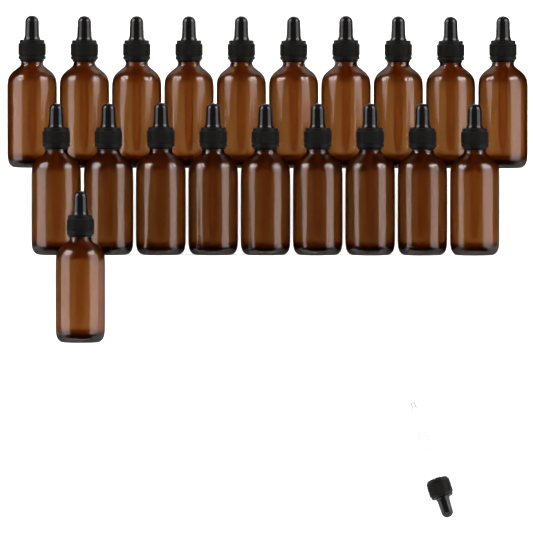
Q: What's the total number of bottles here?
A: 20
